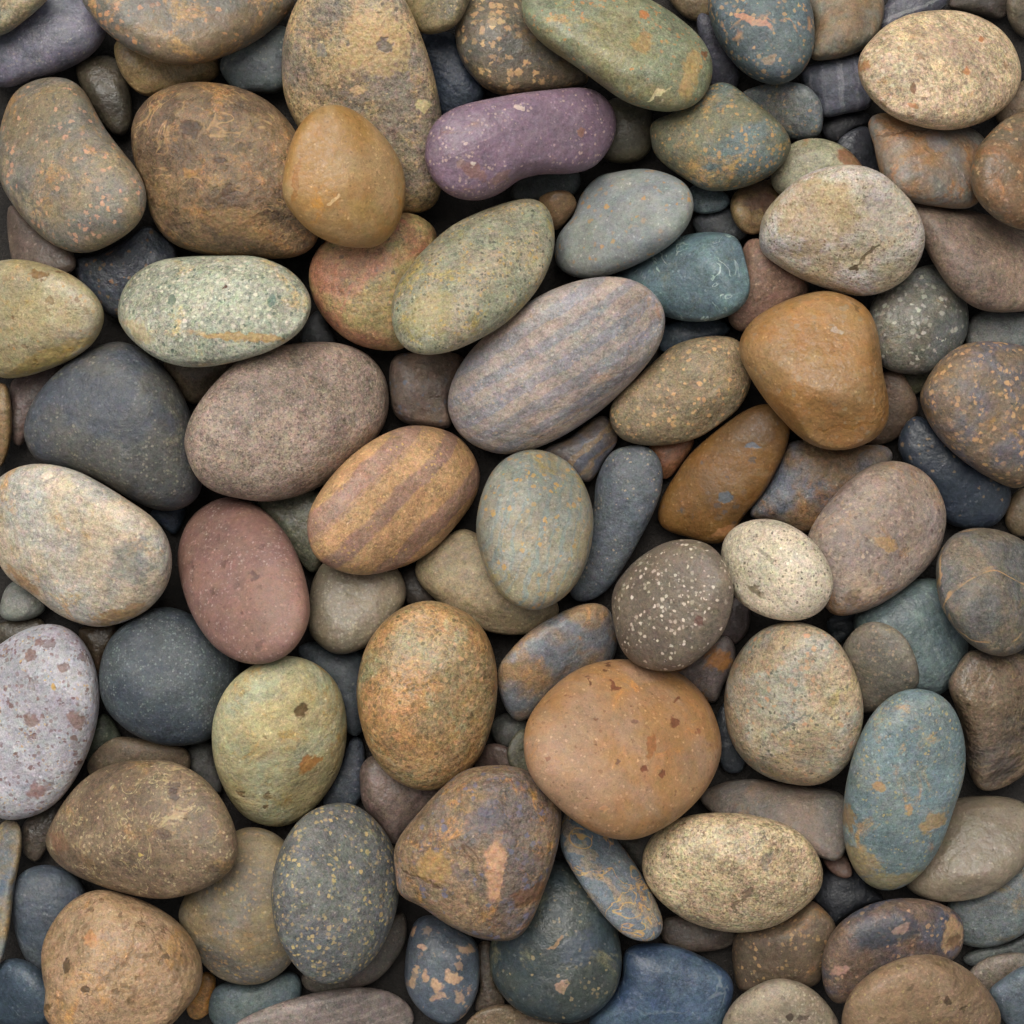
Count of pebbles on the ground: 146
